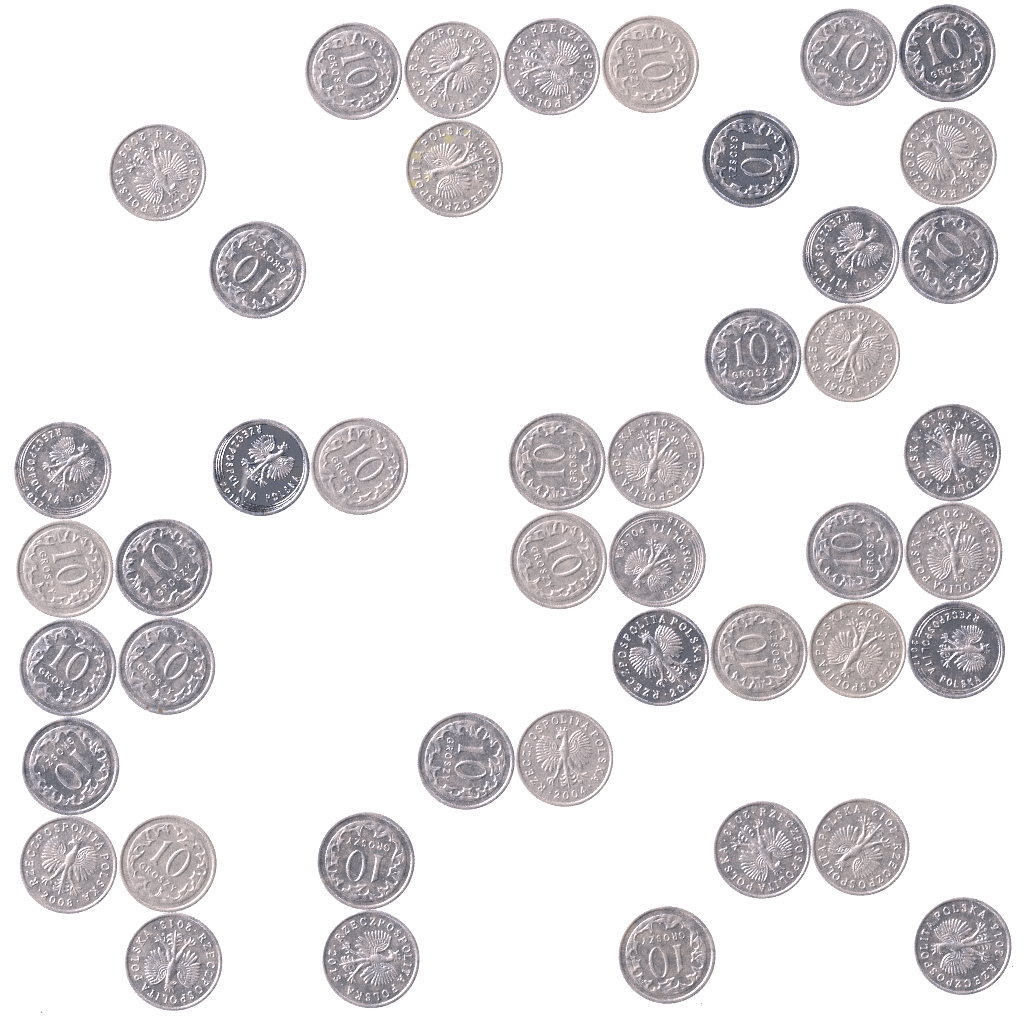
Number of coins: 45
